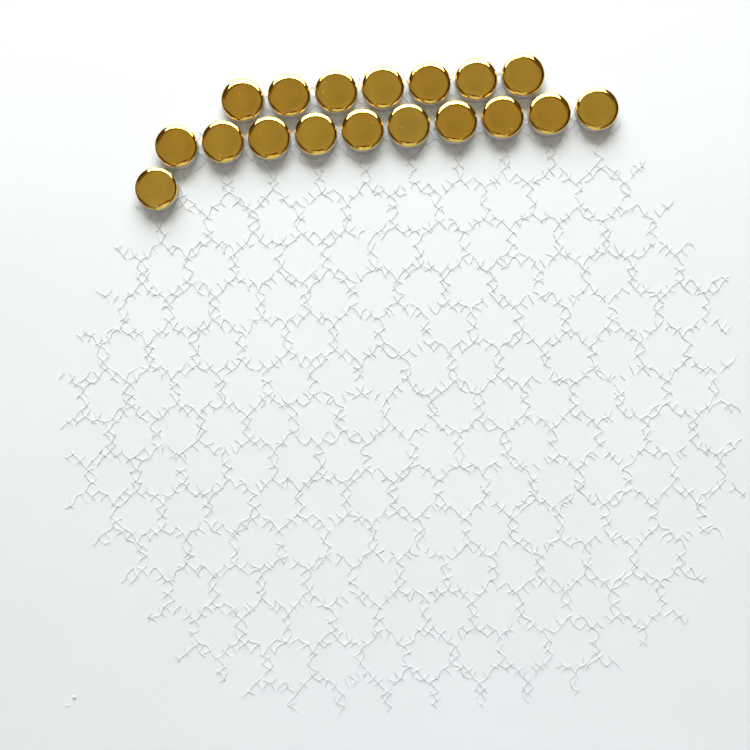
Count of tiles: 18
